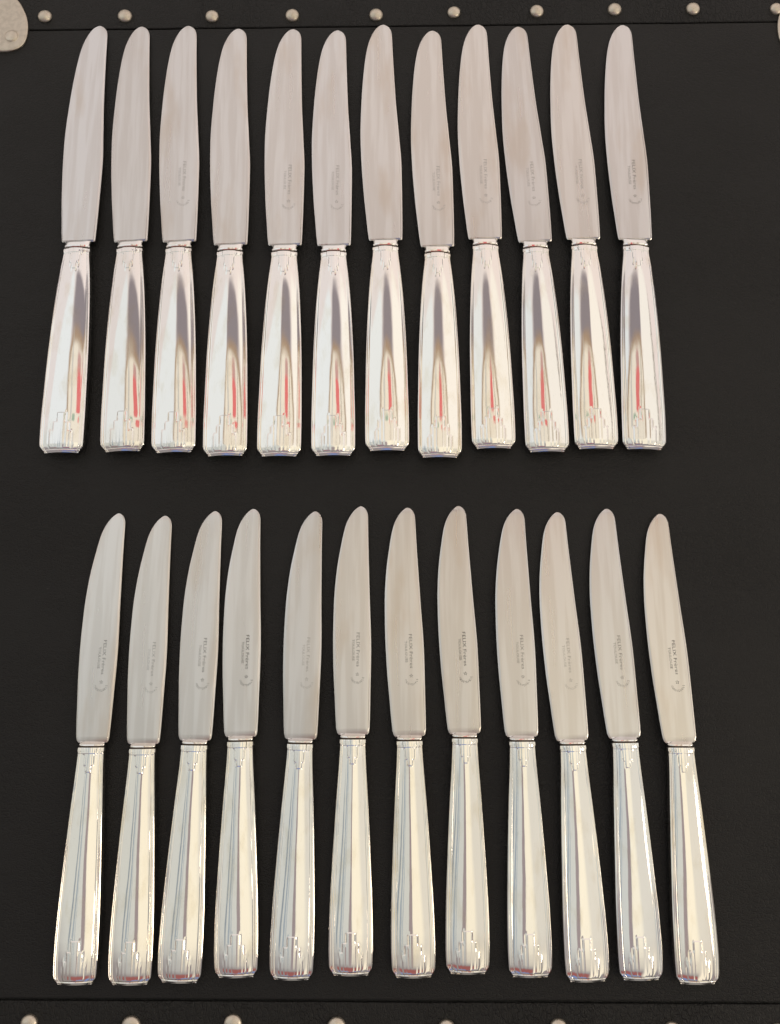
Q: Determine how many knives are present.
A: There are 24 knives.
